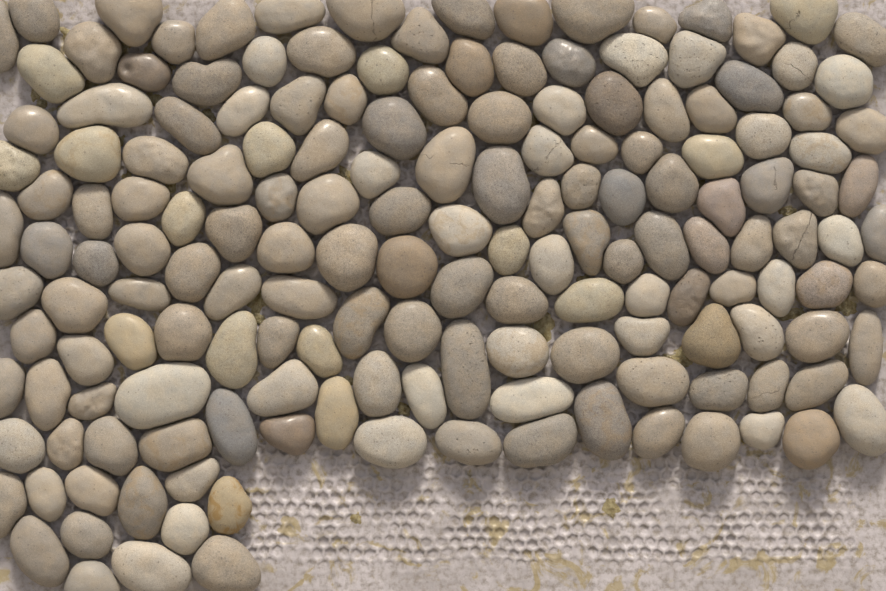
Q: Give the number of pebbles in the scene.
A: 167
